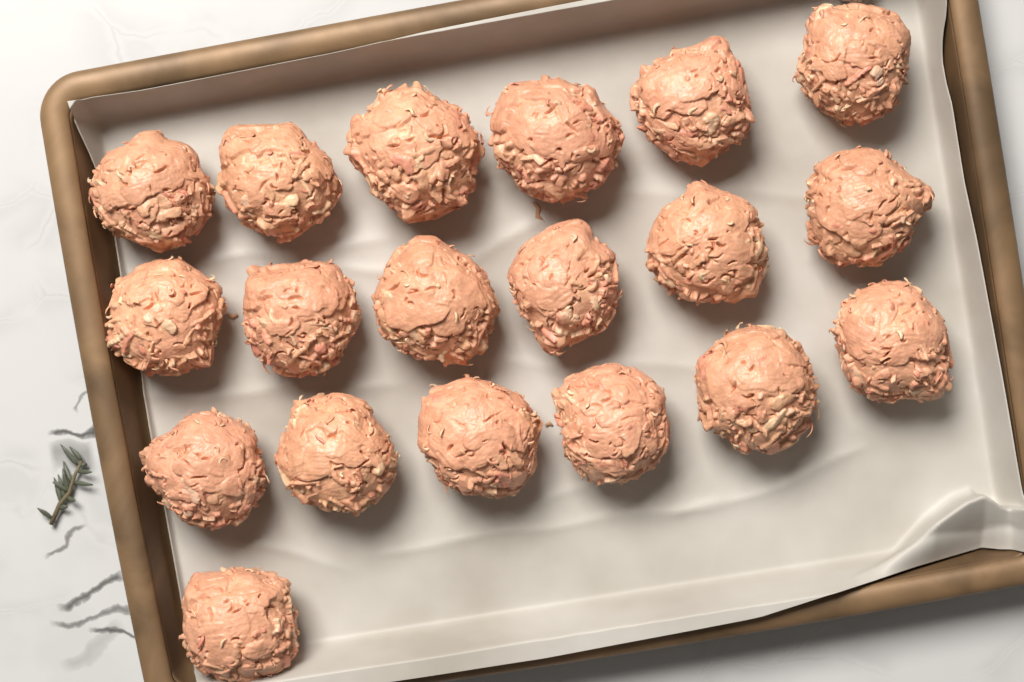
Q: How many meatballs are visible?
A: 19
